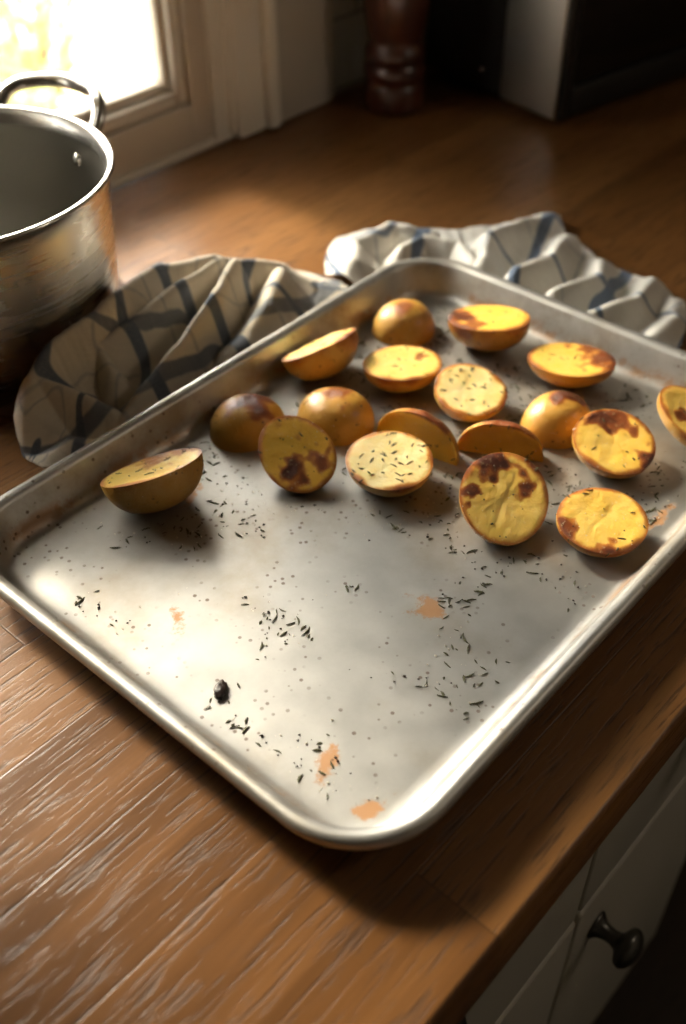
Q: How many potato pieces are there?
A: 18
